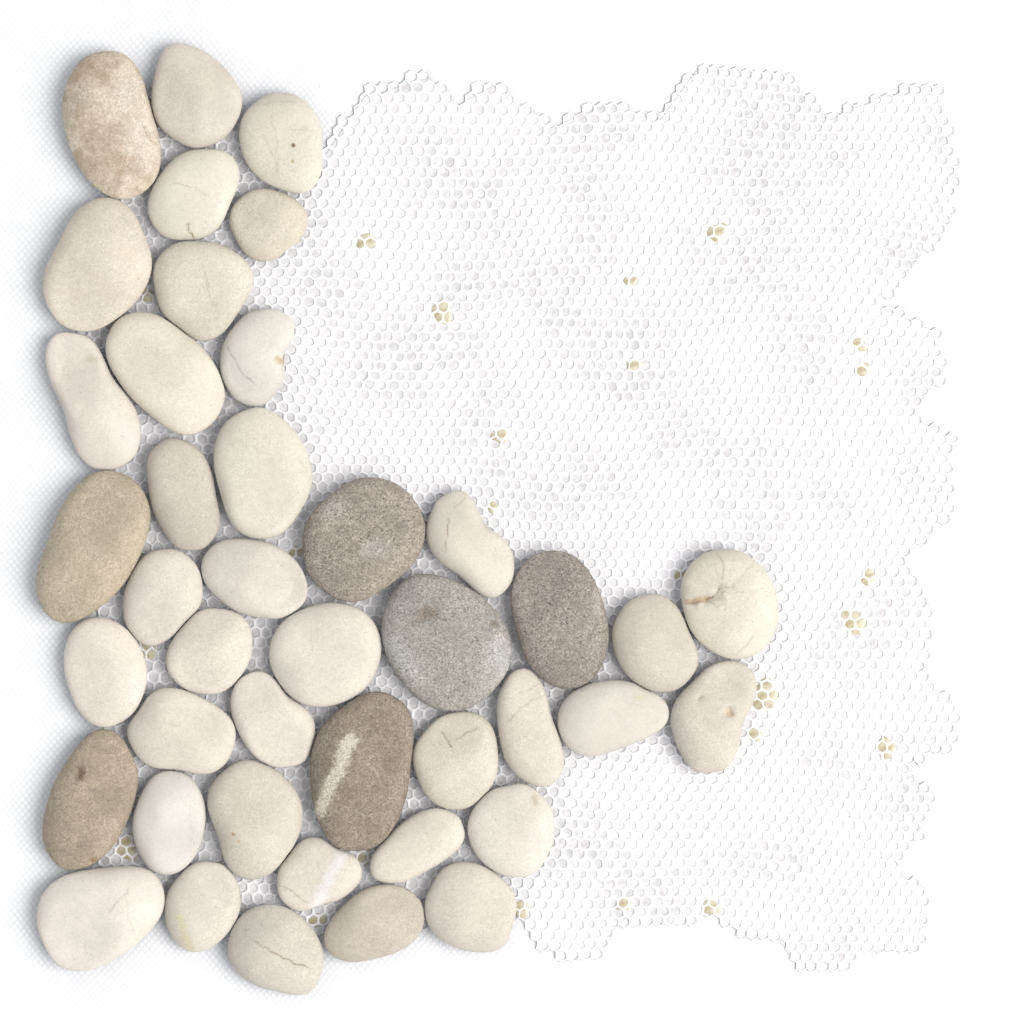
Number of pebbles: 42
